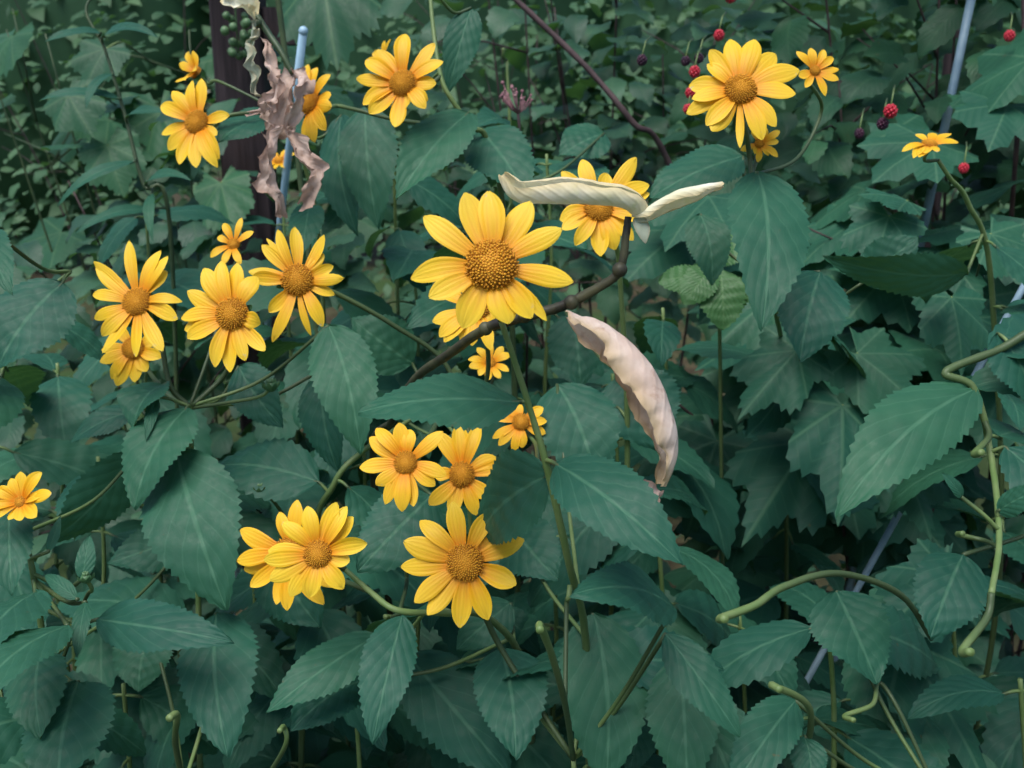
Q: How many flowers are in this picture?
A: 26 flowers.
